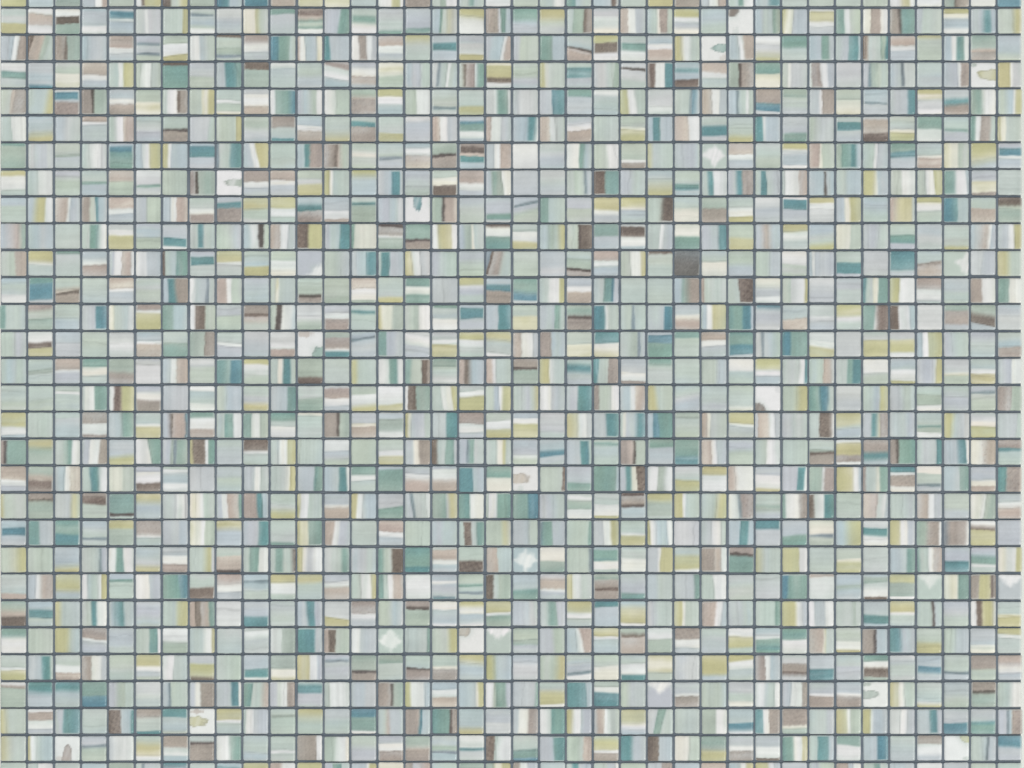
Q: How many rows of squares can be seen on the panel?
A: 30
